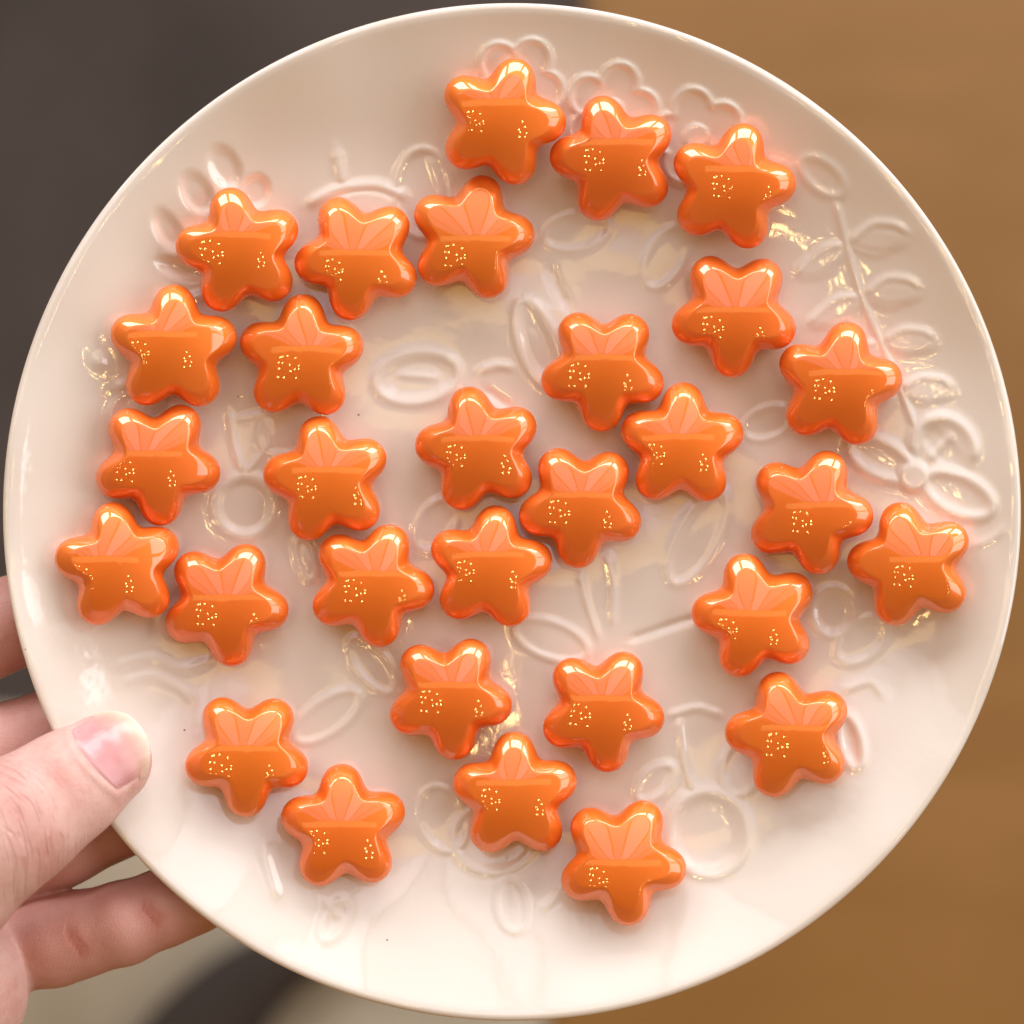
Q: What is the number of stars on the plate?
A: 30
